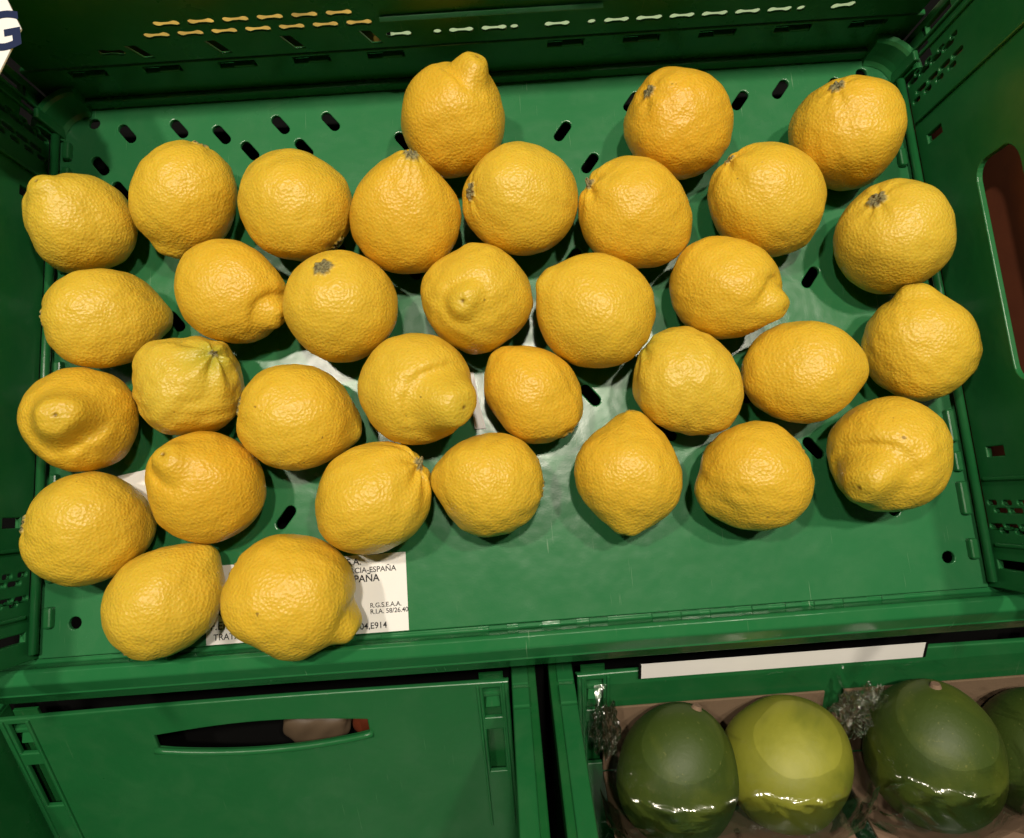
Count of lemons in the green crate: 34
